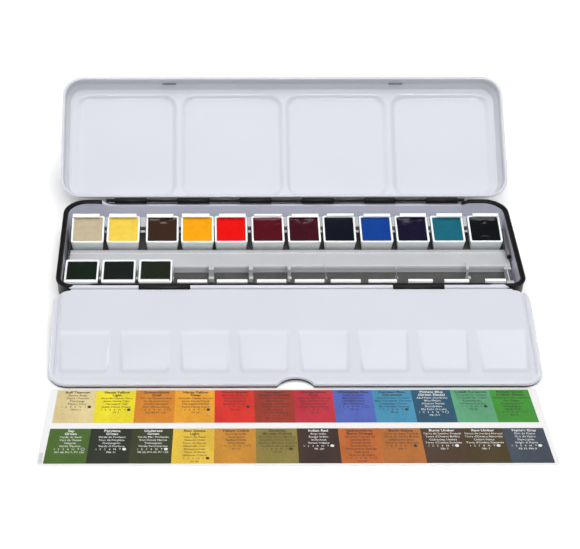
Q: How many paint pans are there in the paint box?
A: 15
